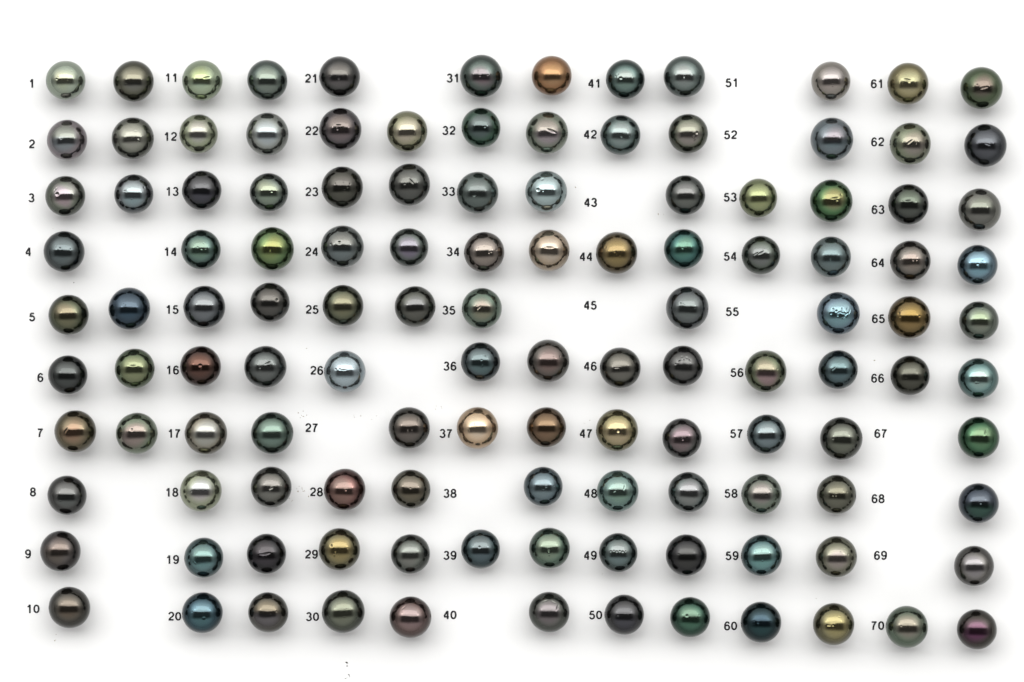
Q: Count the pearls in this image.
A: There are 122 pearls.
